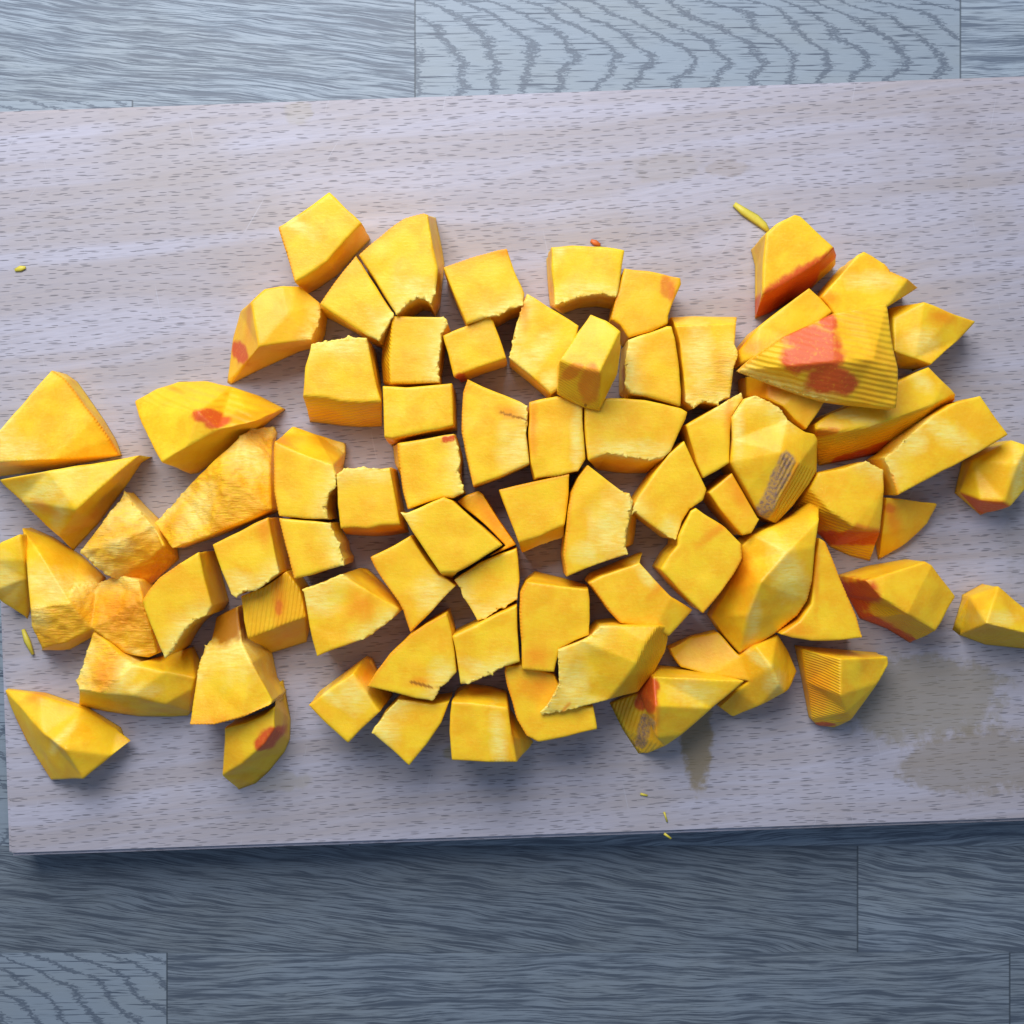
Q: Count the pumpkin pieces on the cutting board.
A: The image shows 75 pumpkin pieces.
